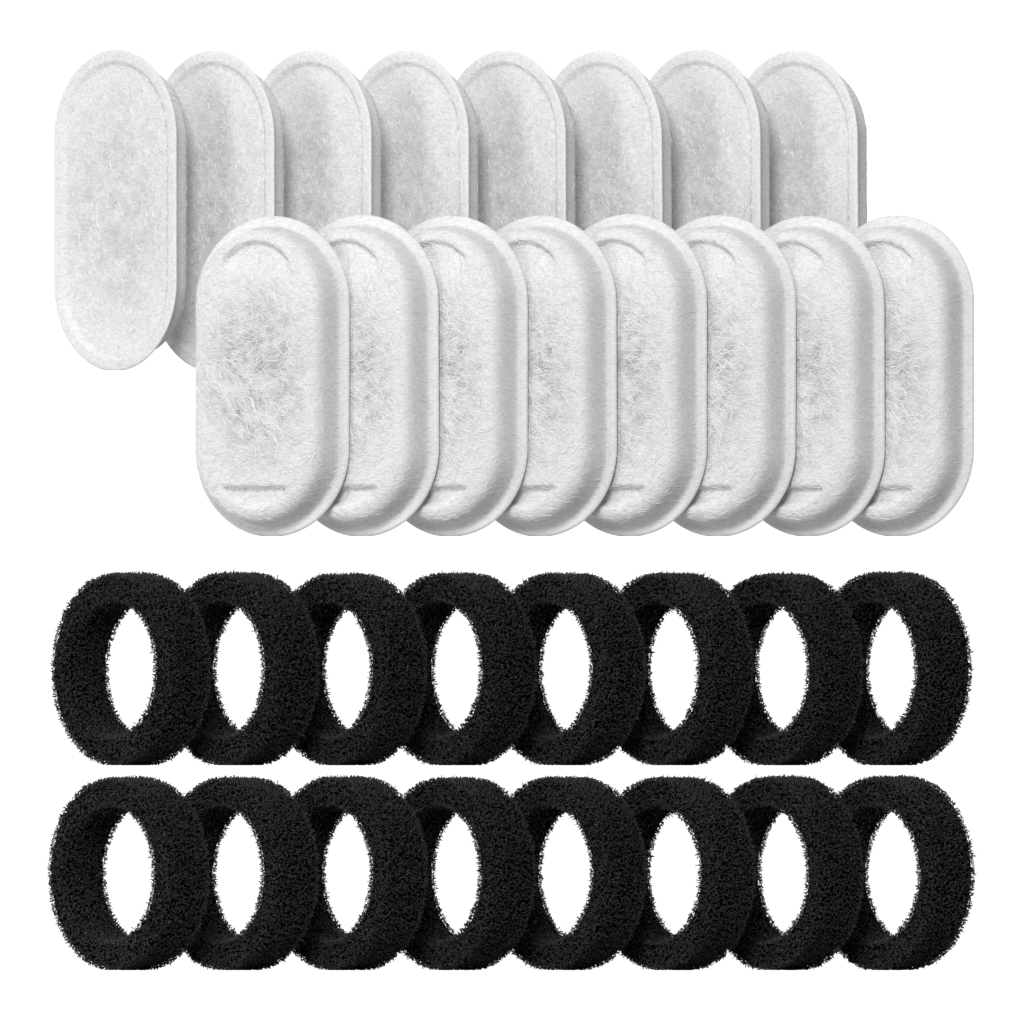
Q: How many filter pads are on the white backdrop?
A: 16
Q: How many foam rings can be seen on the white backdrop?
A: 16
